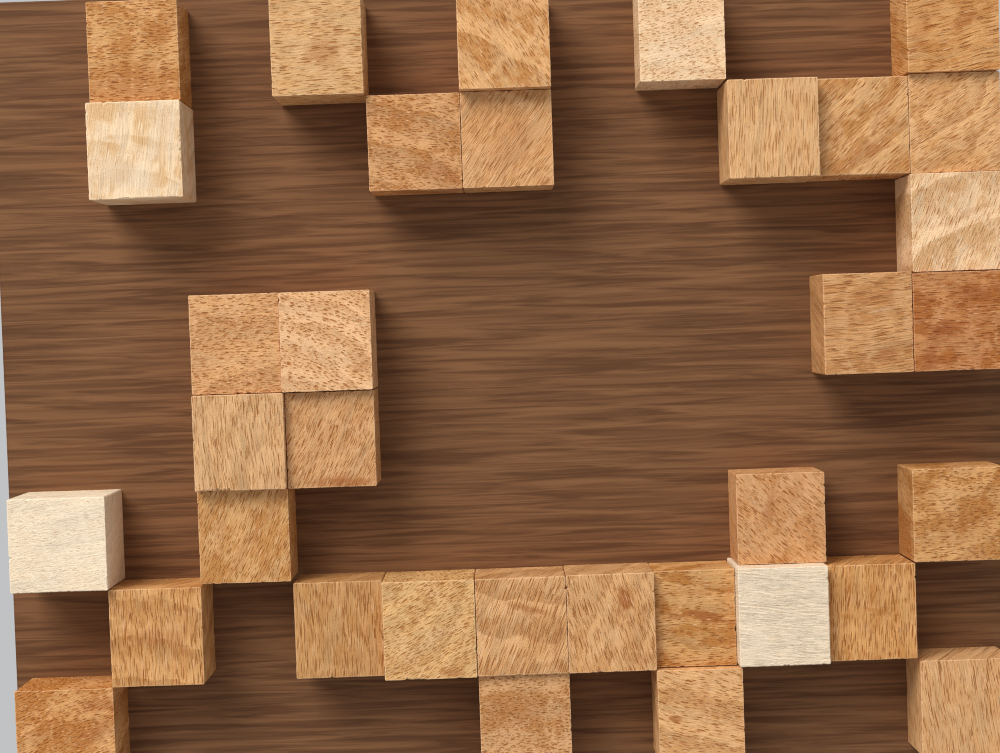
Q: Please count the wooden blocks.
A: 34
